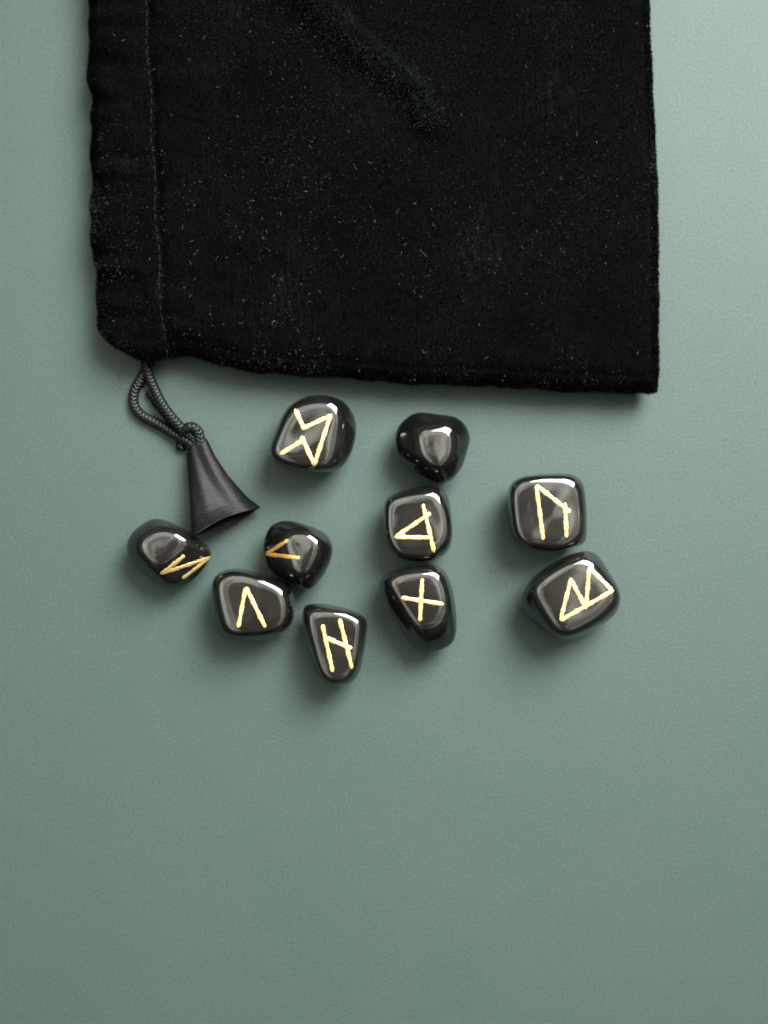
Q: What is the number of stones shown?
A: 10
